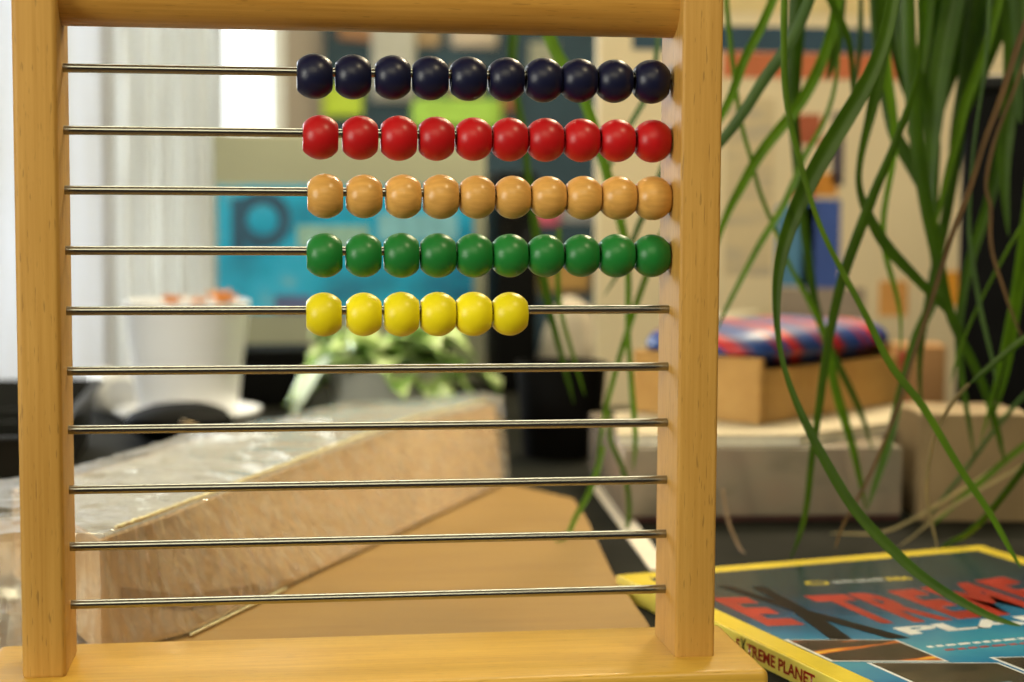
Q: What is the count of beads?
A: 46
